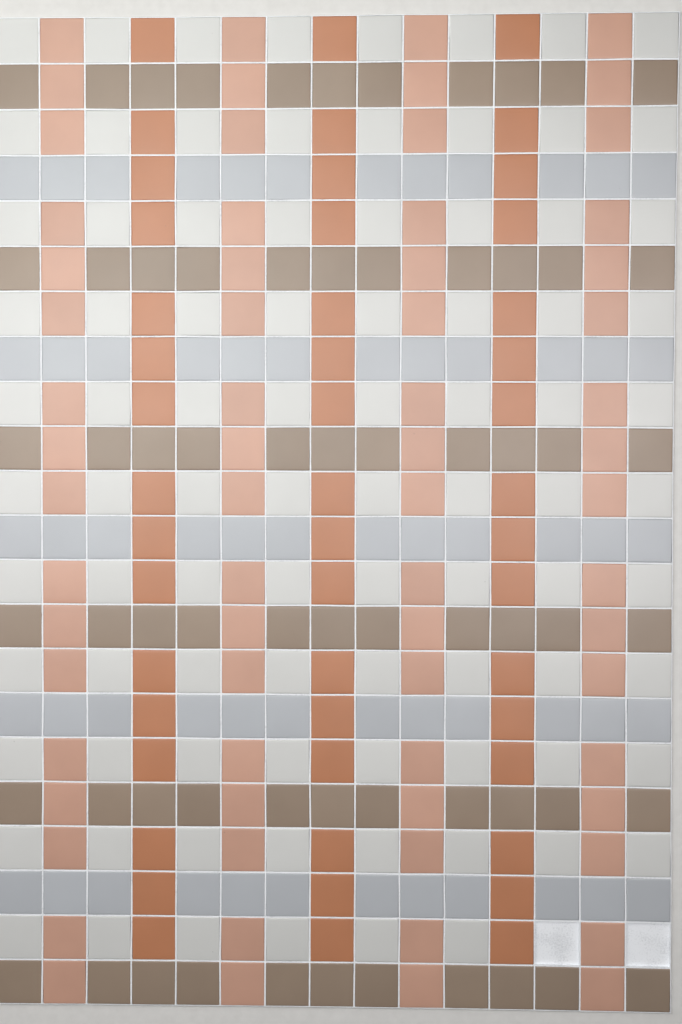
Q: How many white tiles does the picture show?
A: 86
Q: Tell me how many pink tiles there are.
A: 68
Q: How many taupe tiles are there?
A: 66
